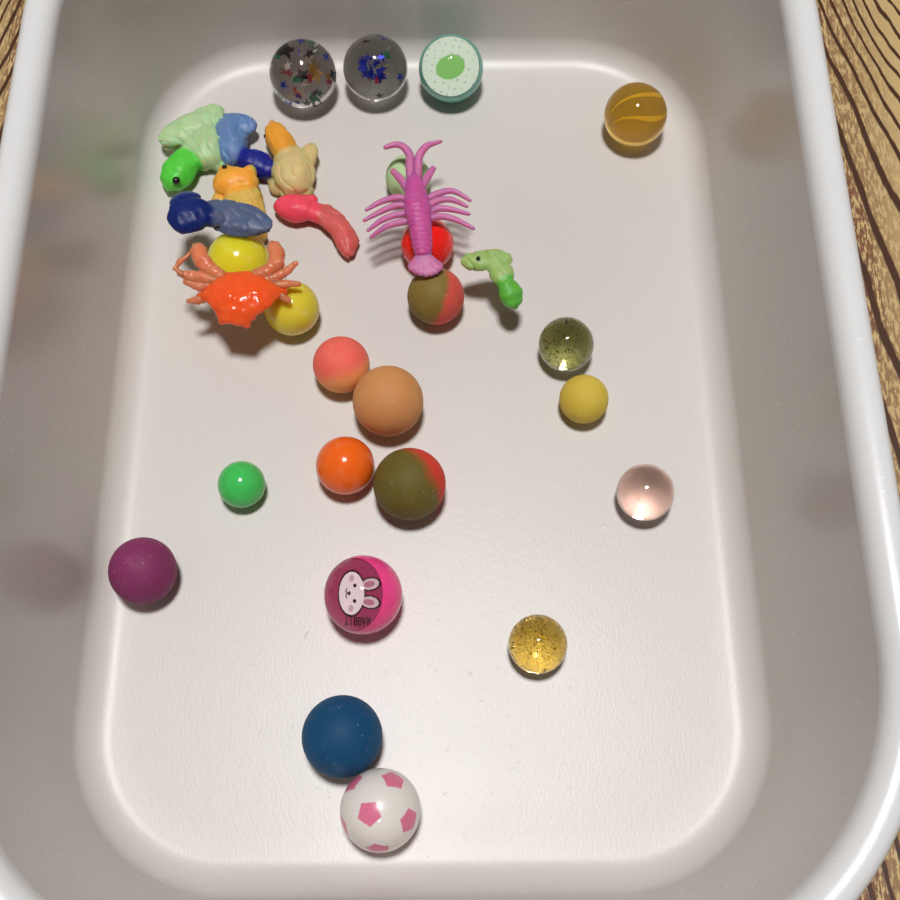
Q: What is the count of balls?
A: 22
